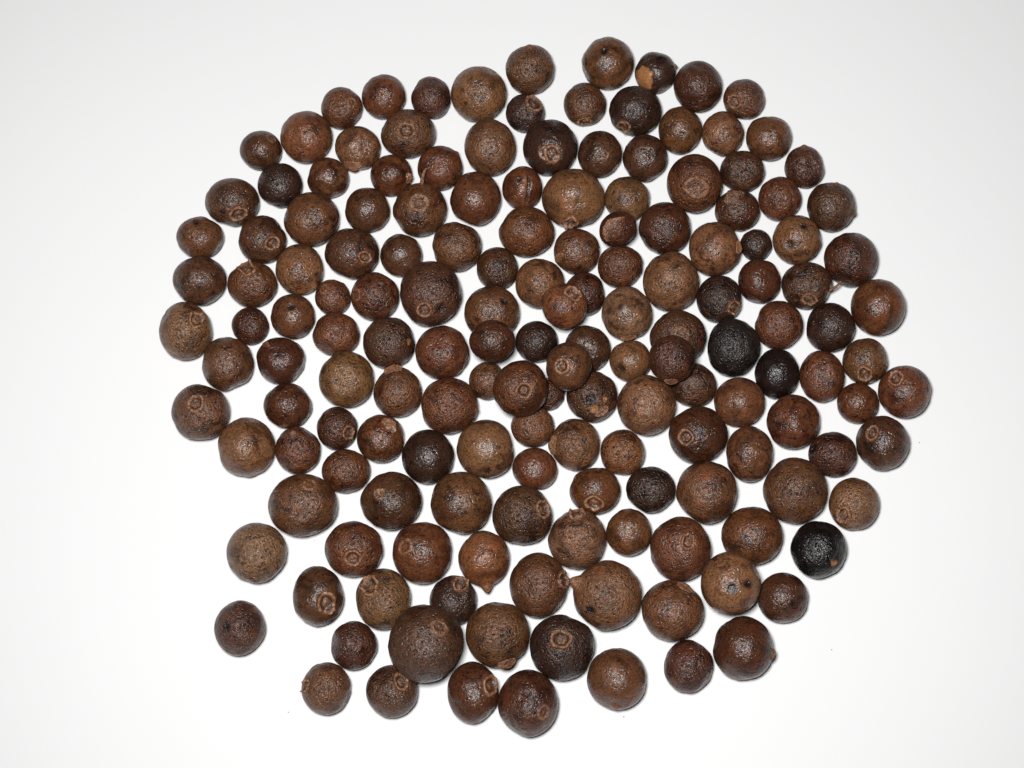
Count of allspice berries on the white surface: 161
